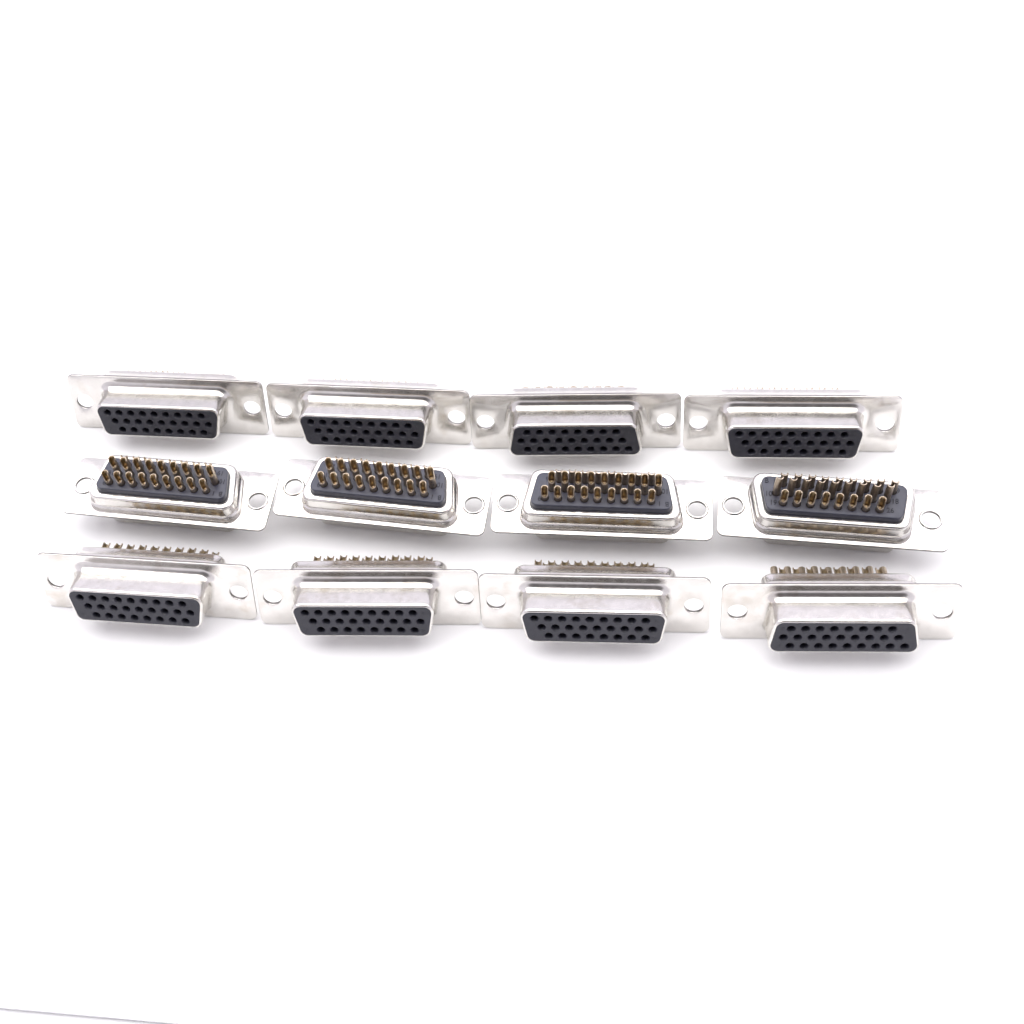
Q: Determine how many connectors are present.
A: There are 12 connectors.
